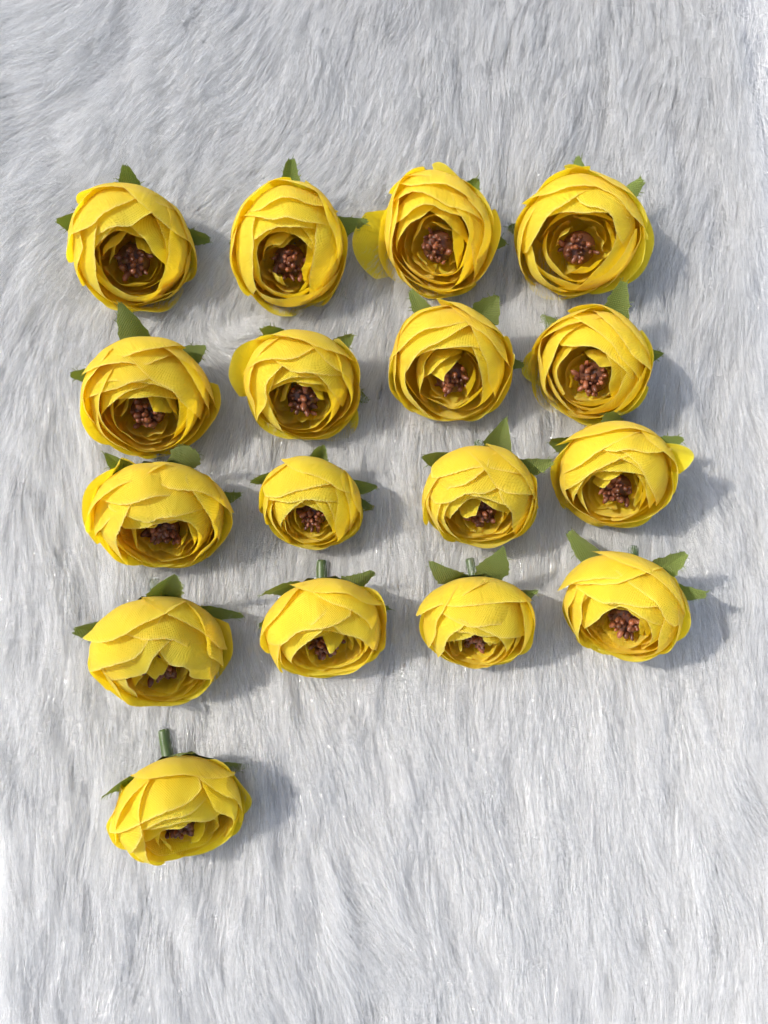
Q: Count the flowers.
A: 17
